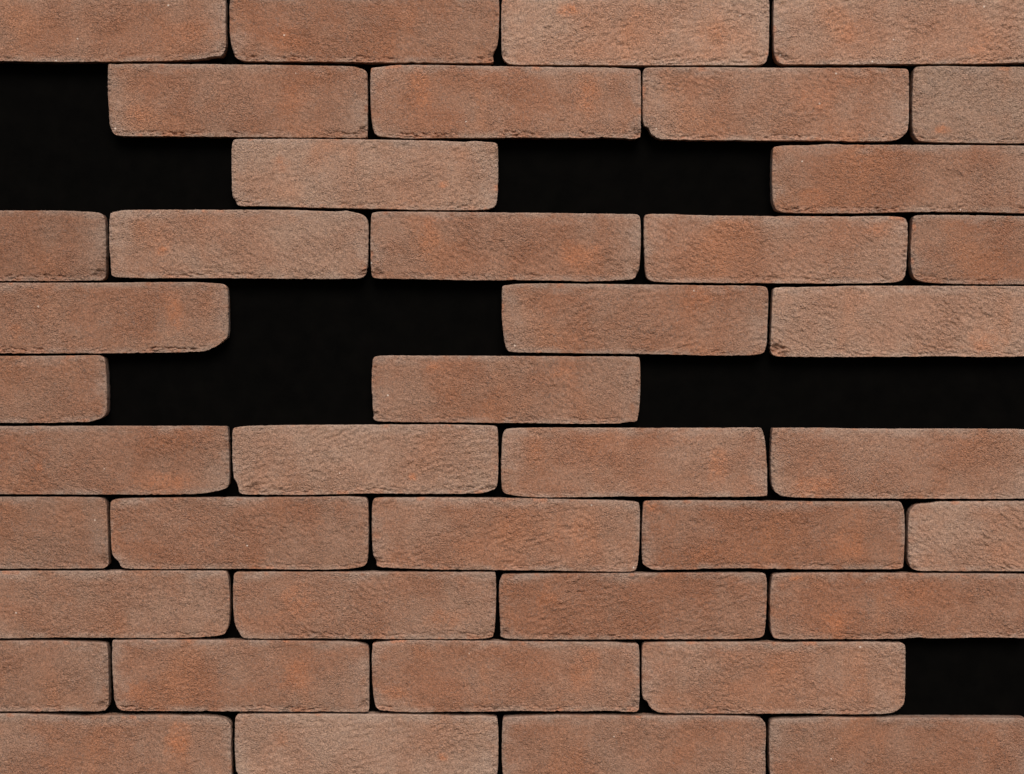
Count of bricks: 41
